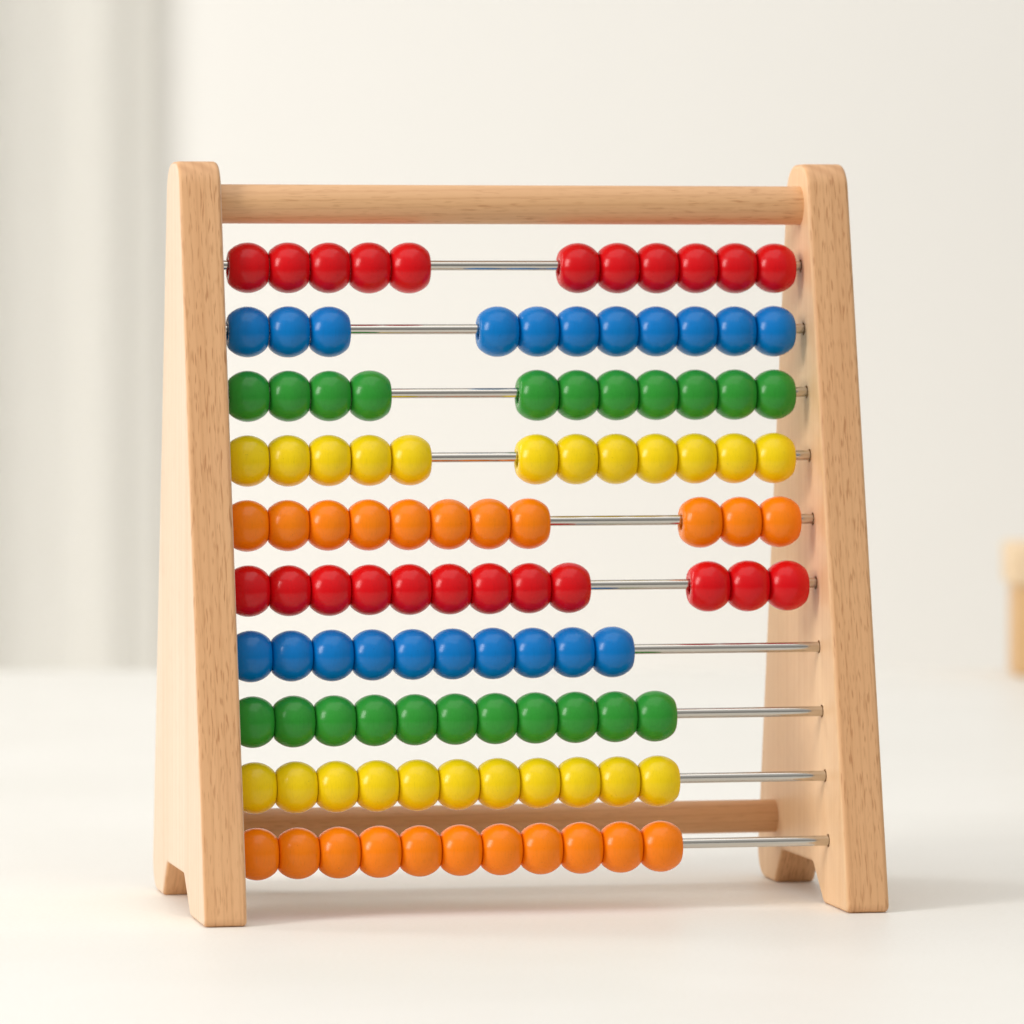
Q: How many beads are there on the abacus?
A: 111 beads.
